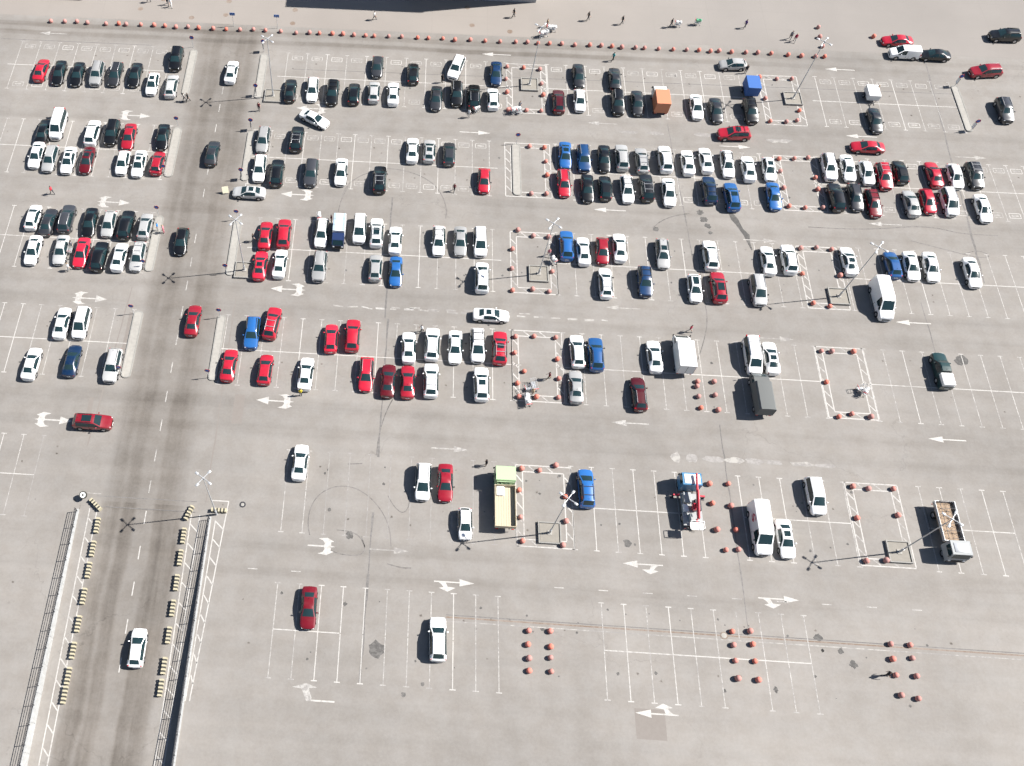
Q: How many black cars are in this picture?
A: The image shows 46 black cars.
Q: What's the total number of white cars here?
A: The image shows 96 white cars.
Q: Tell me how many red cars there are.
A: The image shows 35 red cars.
